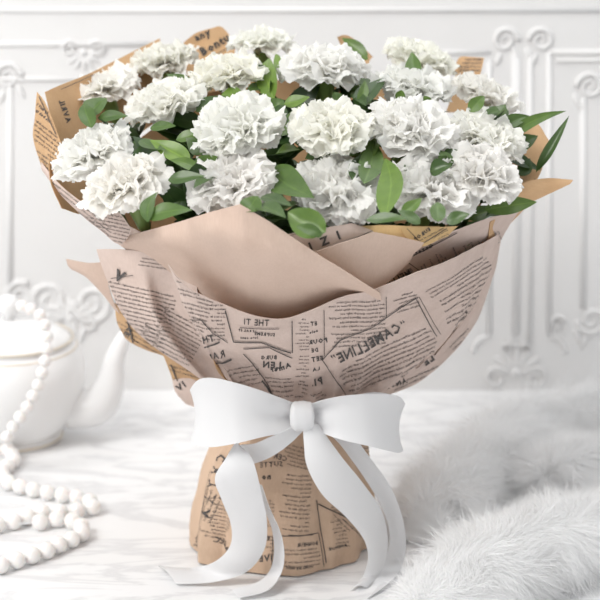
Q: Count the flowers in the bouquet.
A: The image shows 19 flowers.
